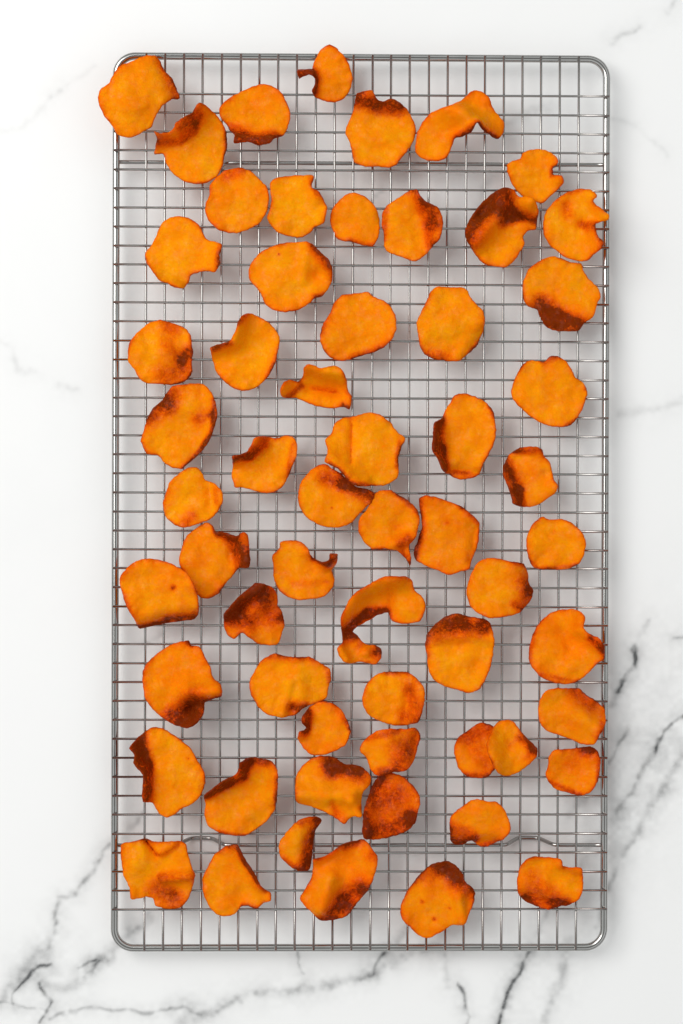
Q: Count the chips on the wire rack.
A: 60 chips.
